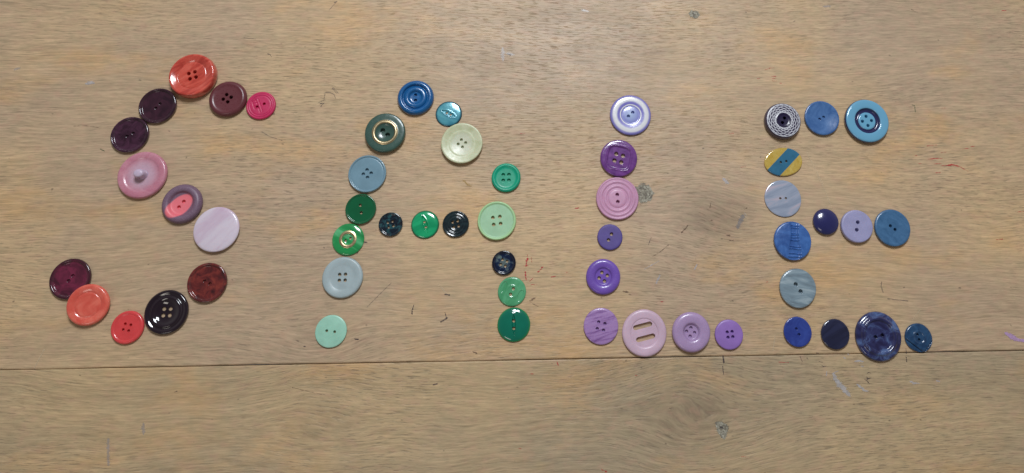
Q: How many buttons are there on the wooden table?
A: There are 53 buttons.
